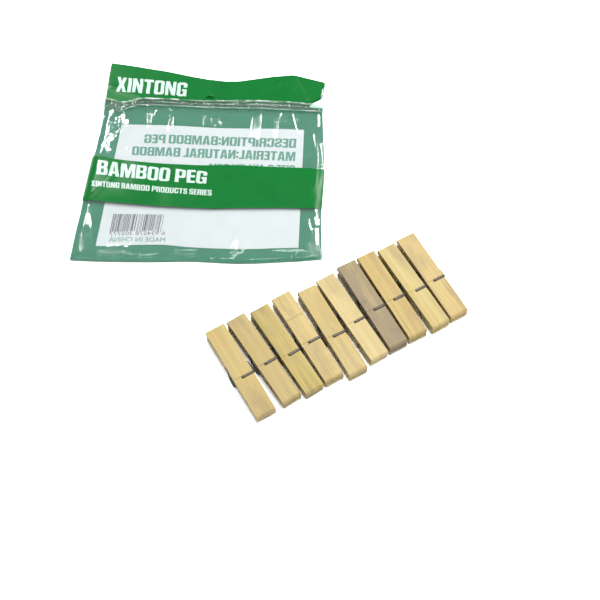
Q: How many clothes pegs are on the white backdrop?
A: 10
